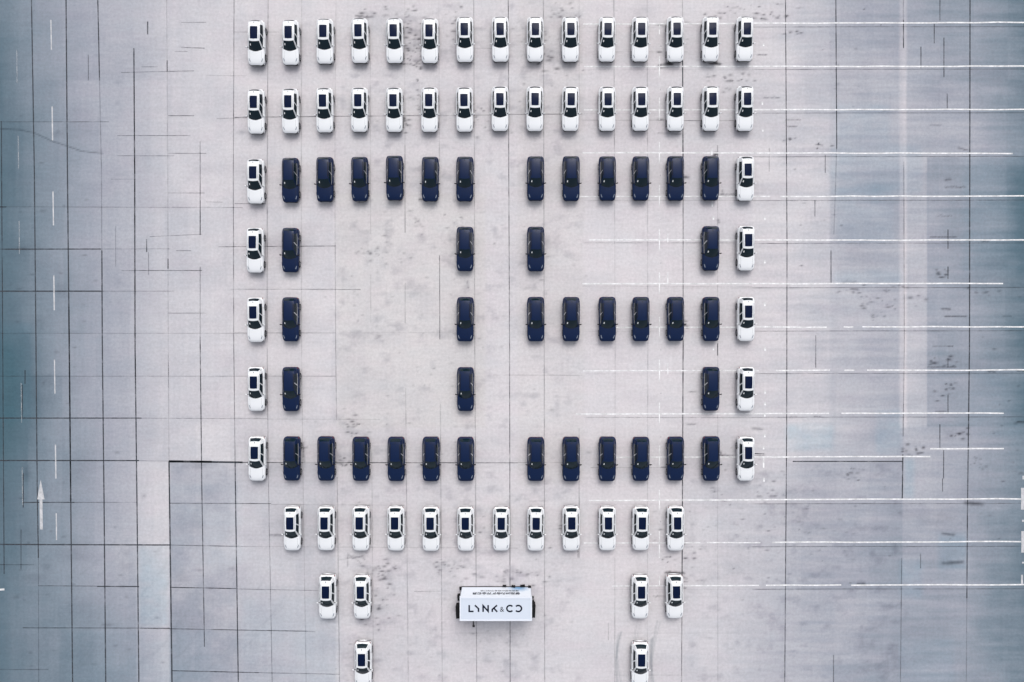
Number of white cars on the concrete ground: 58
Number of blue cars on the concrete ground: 39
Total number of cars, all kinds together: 97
